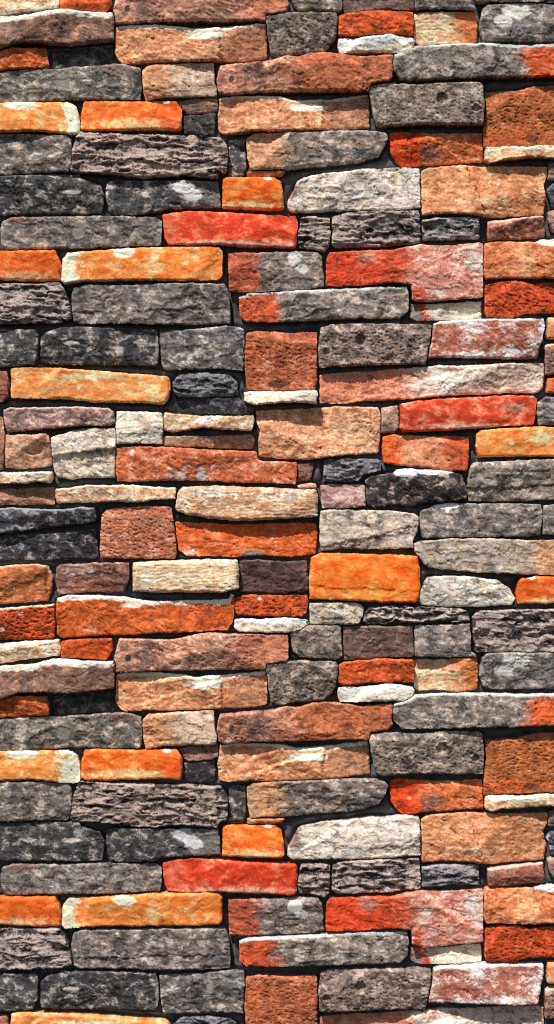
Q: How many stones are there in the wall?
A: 188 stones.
